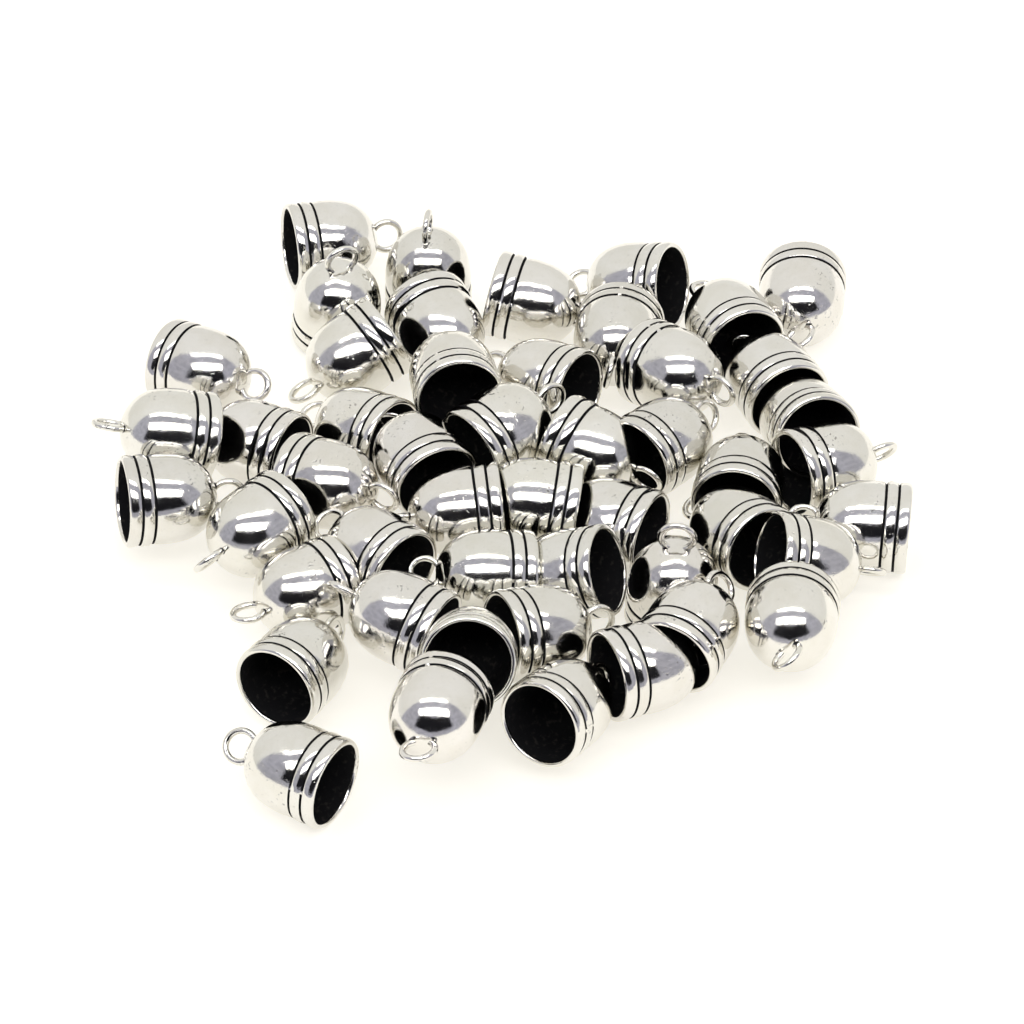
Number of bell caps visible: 49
